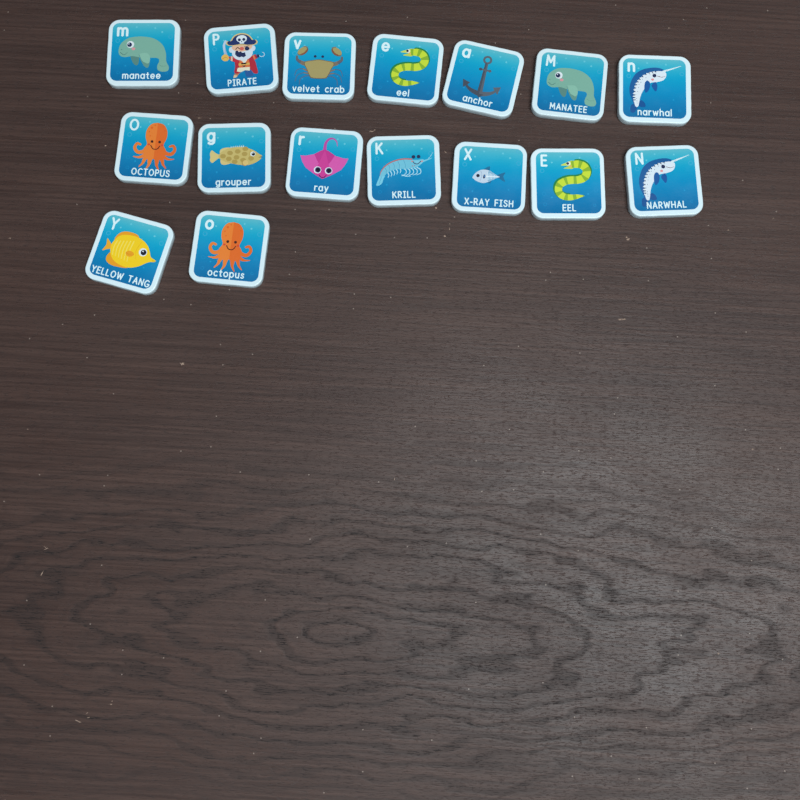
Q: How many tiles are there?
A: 16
